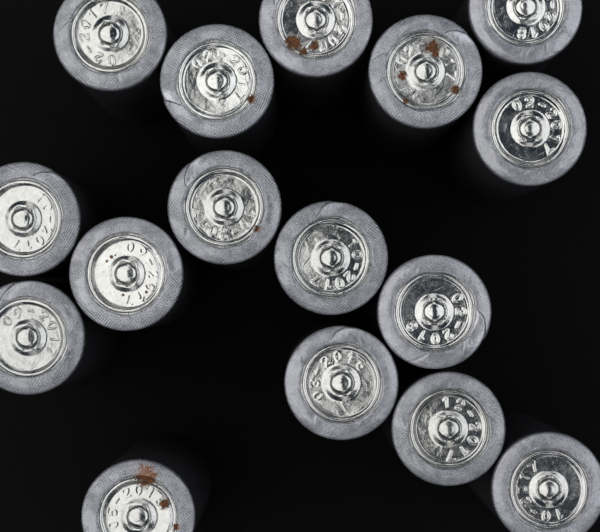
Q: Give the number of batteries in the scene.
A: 16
